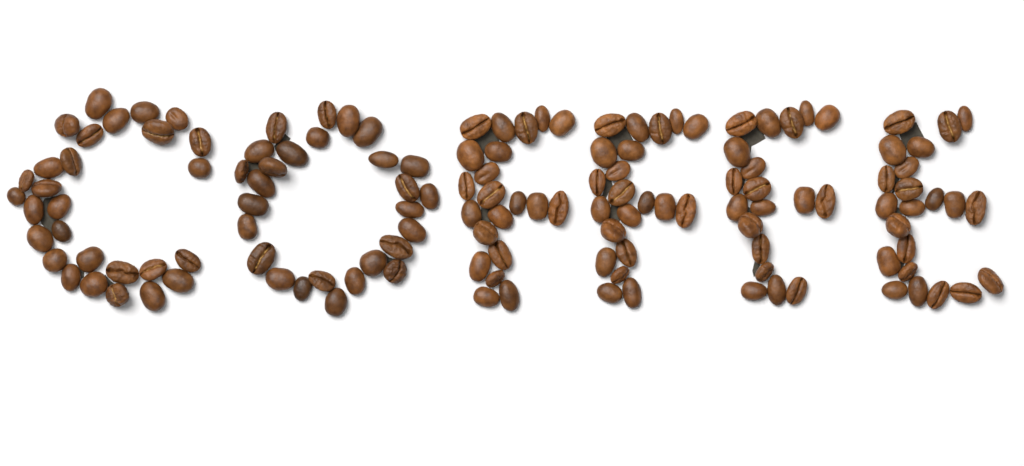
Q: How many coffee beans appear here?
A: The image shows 138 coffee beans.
